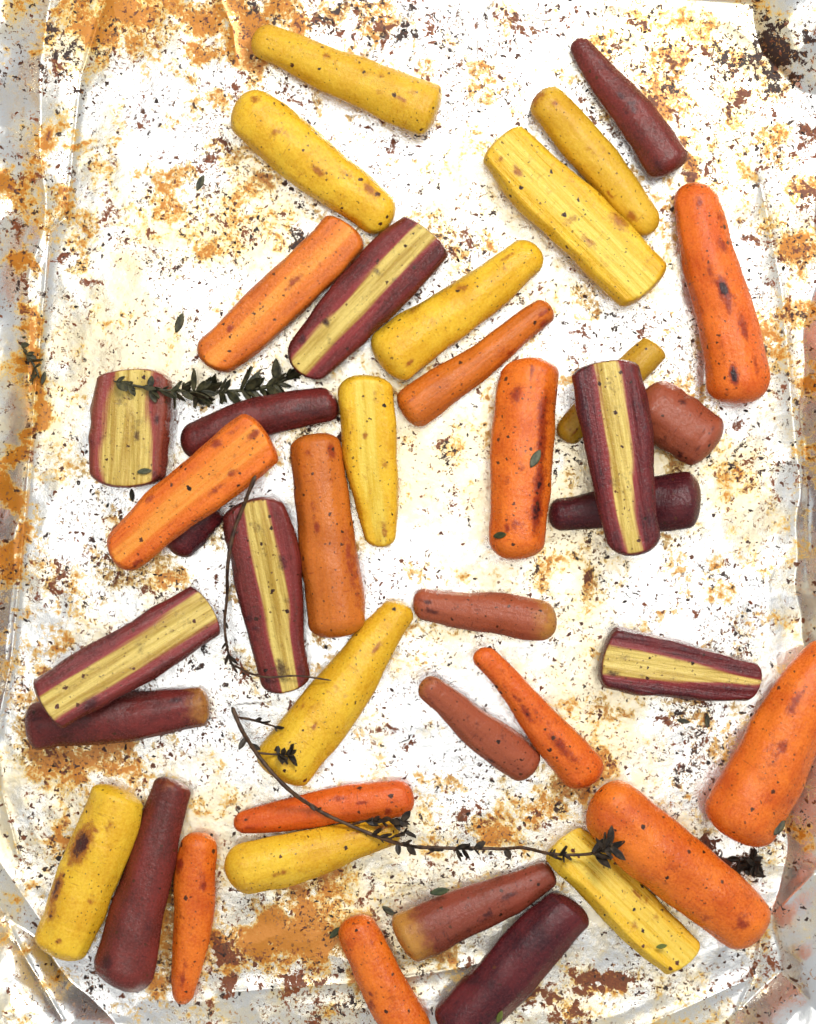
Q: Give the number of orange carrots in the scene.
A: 12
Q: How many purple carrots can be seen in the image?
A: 17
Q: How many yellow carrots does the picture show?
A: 11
